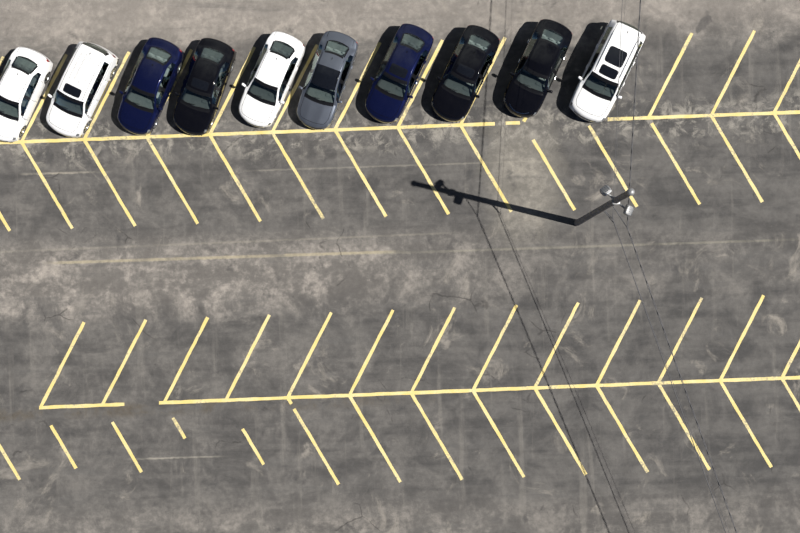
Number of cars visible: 10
